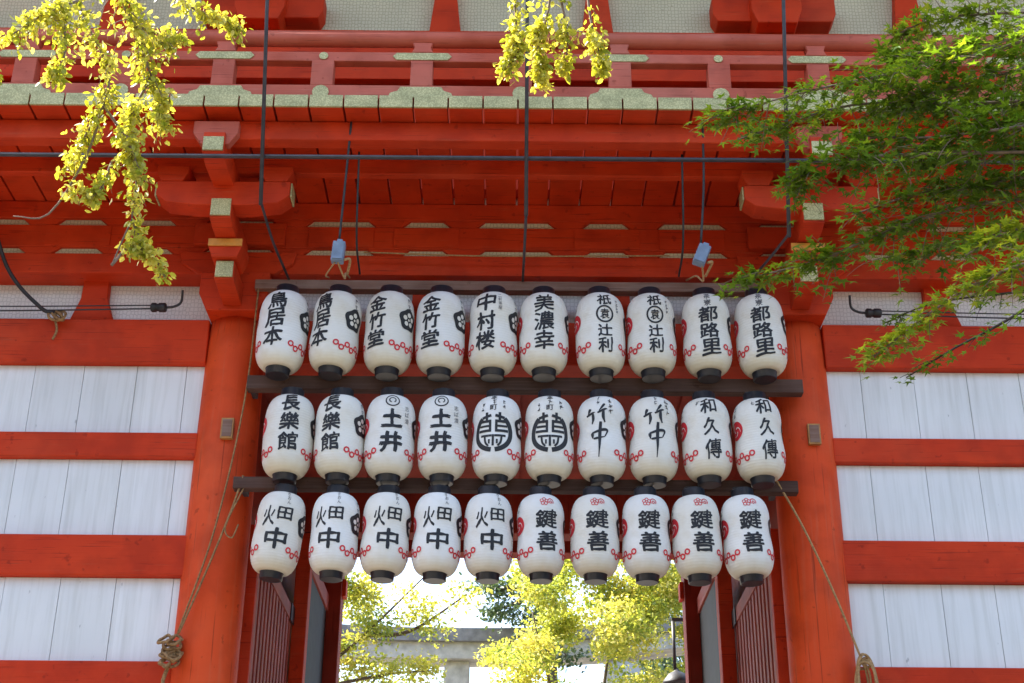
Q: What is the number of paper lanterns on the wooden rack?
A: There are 30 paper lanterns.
